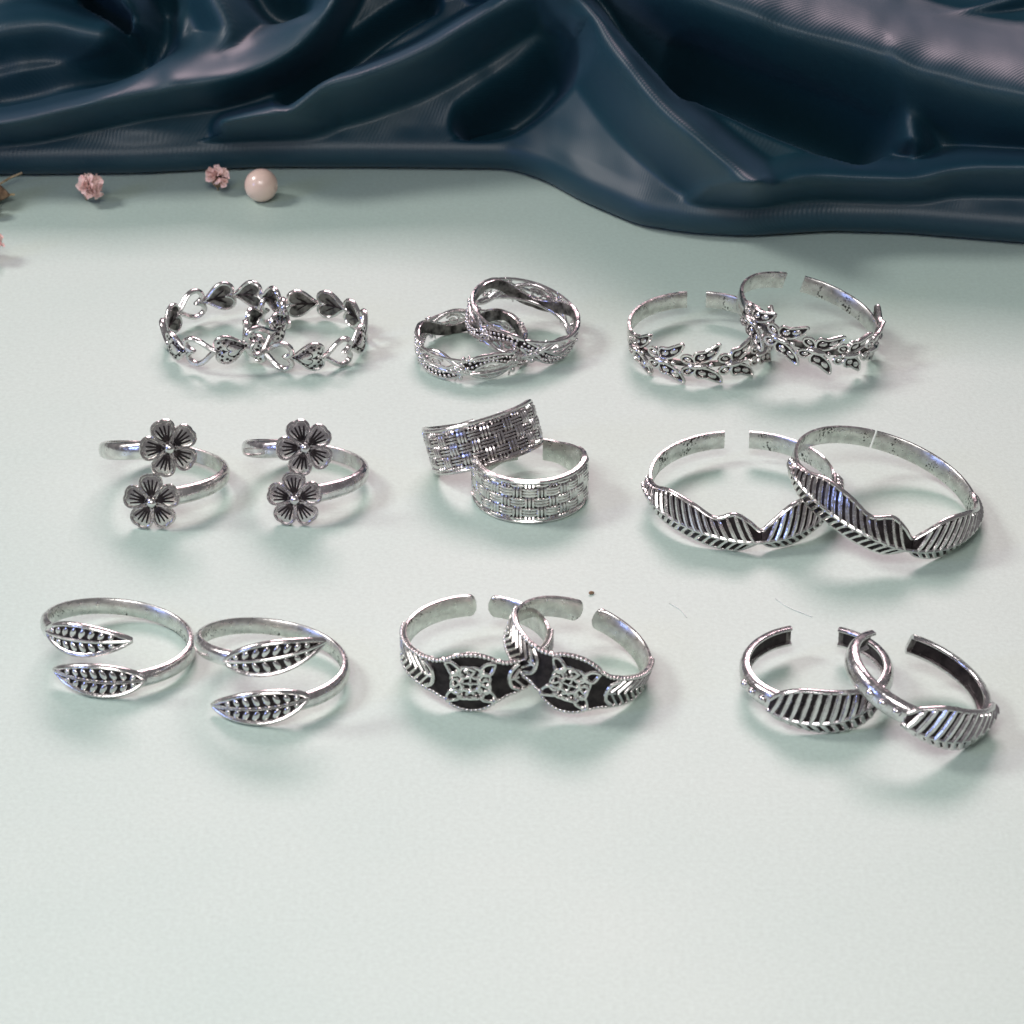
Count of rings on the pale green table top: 18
